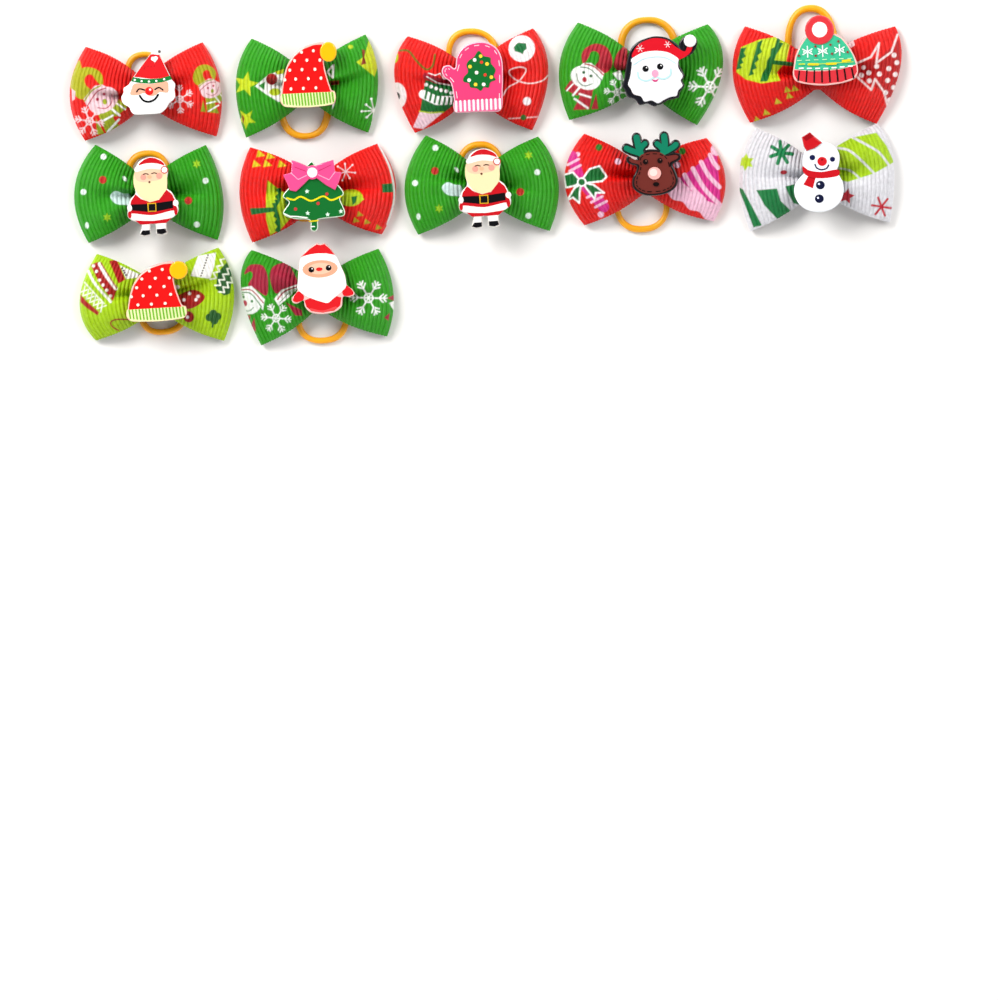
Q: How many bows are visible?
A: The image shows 12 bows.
